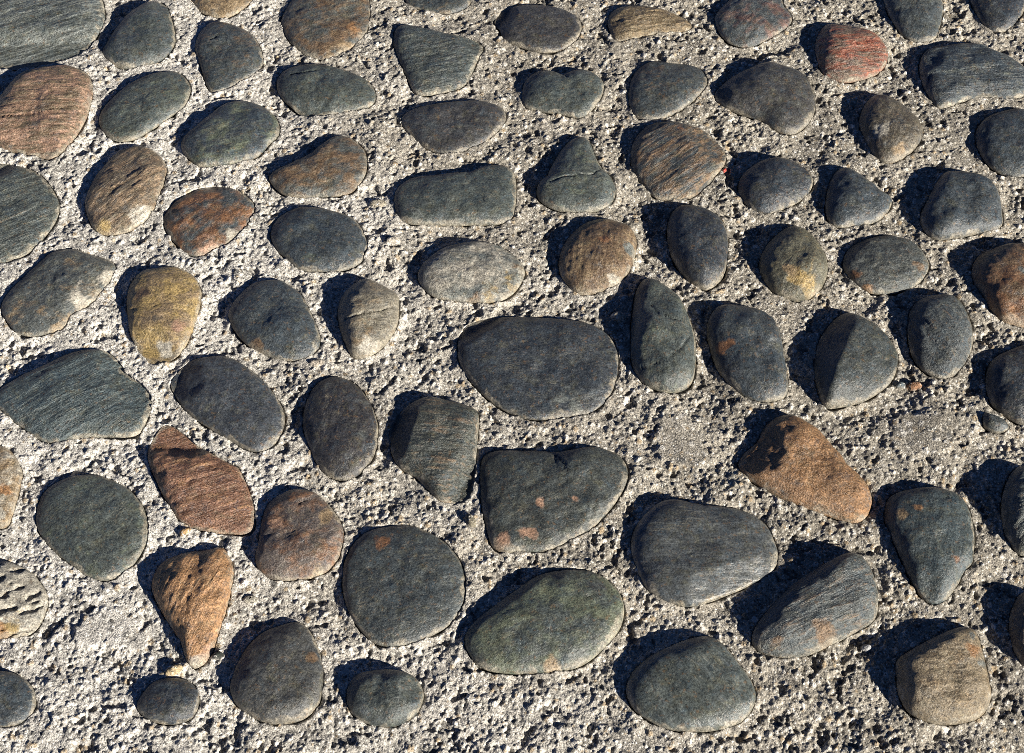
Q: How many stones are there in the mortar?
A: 77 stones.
